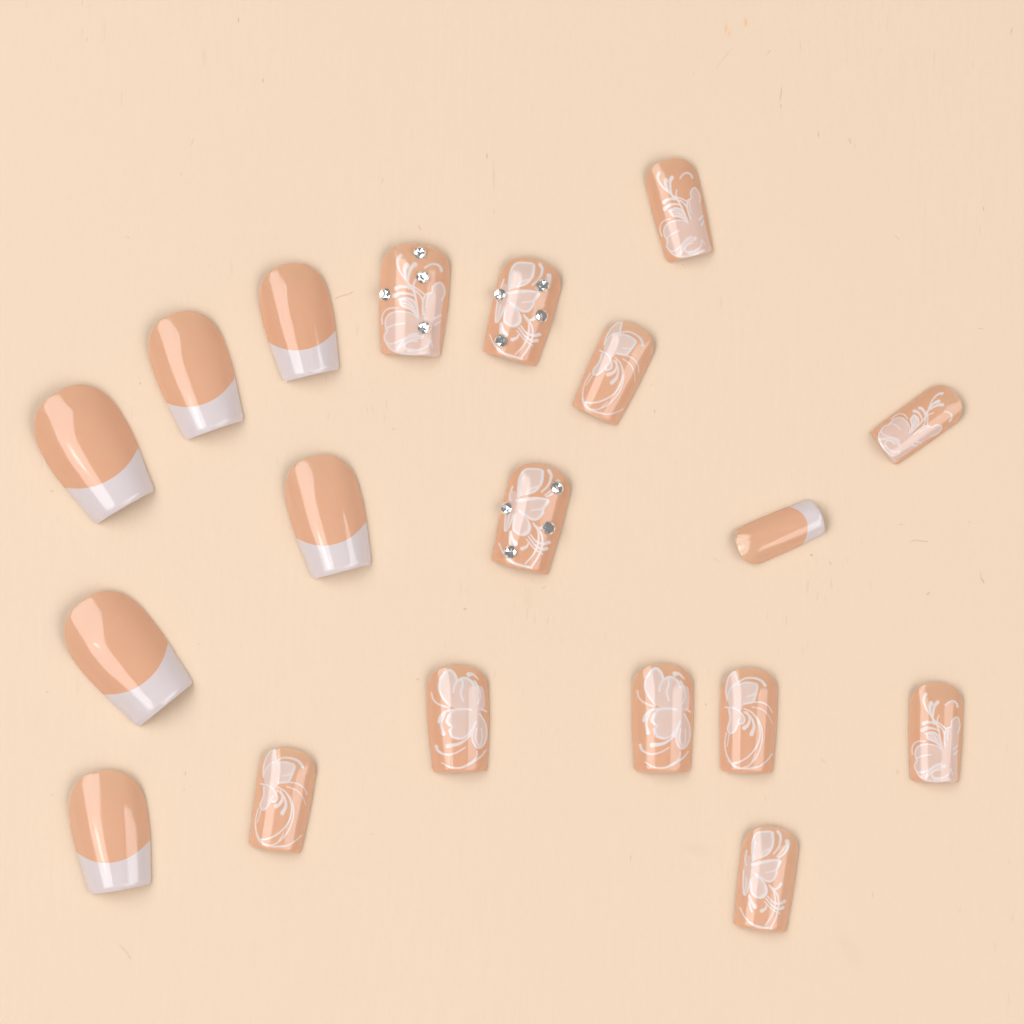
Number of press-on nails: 19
